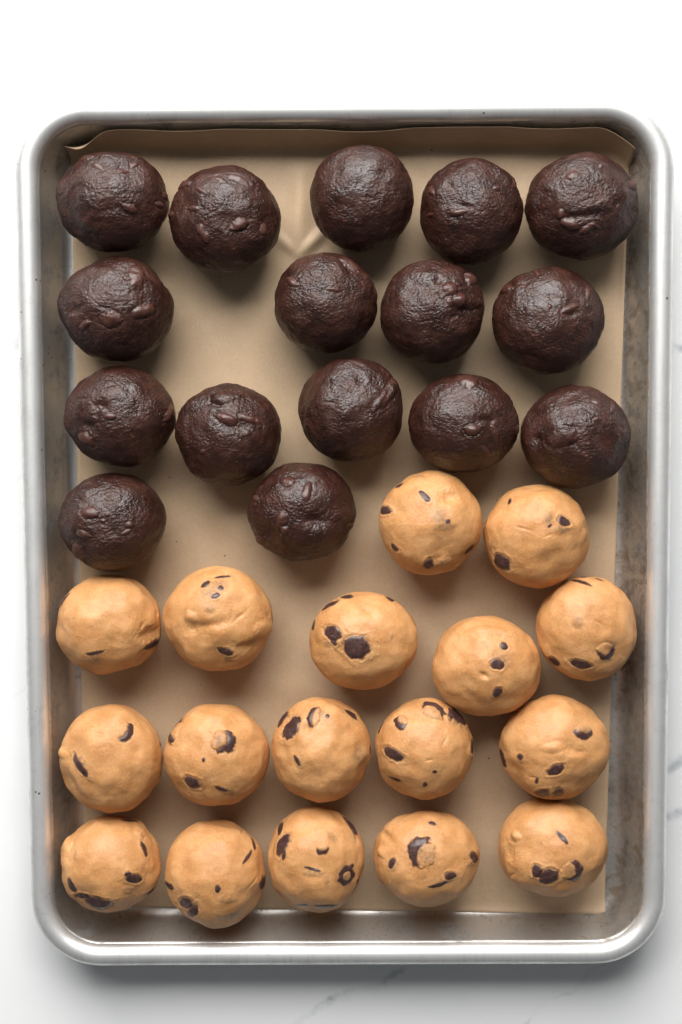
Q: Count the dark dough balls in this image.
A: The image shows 16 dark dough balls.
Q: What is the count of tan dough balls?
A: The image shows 17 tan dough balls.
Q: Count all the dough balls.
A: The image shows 33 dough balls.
